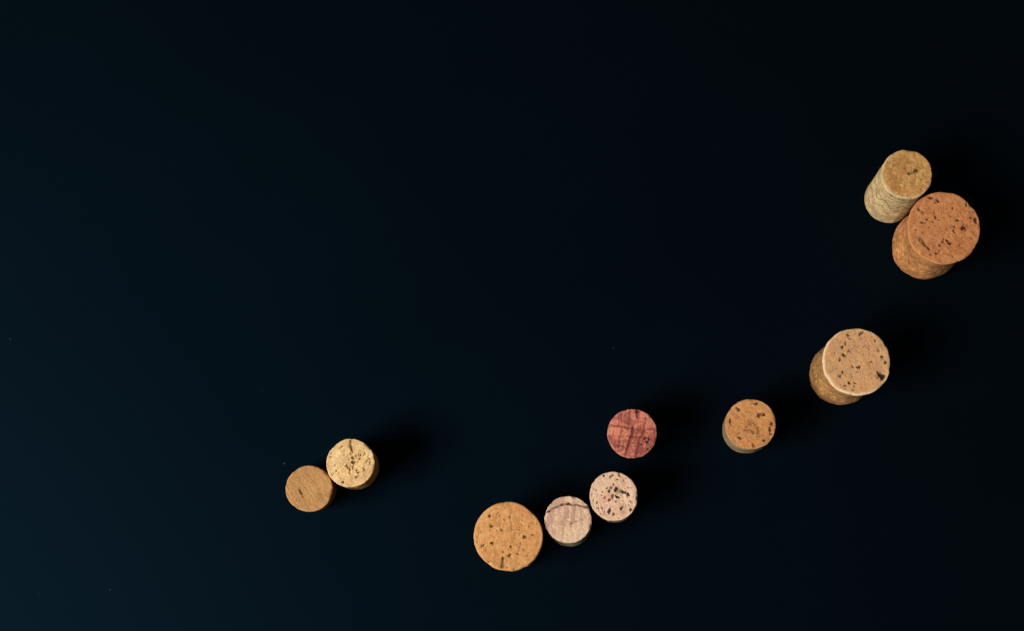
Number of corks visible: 10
